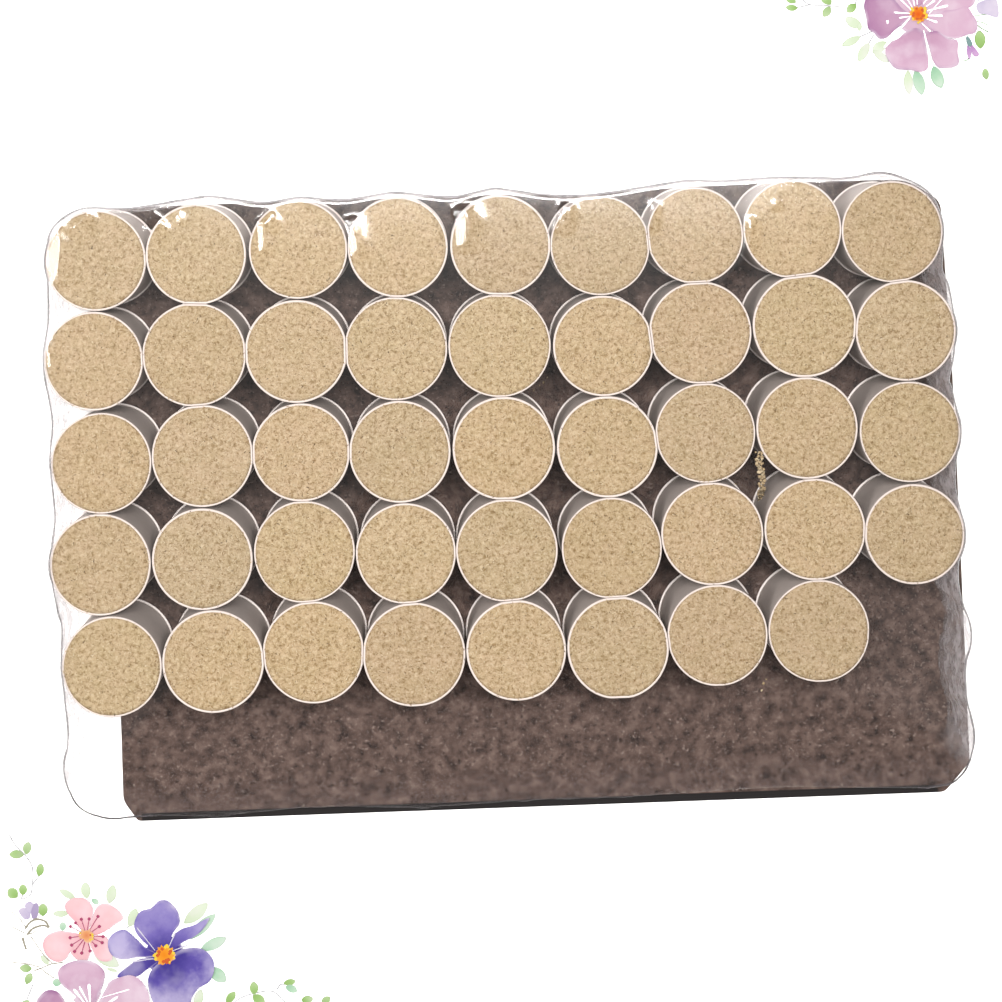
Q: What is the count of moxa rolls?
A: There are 44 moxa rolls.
